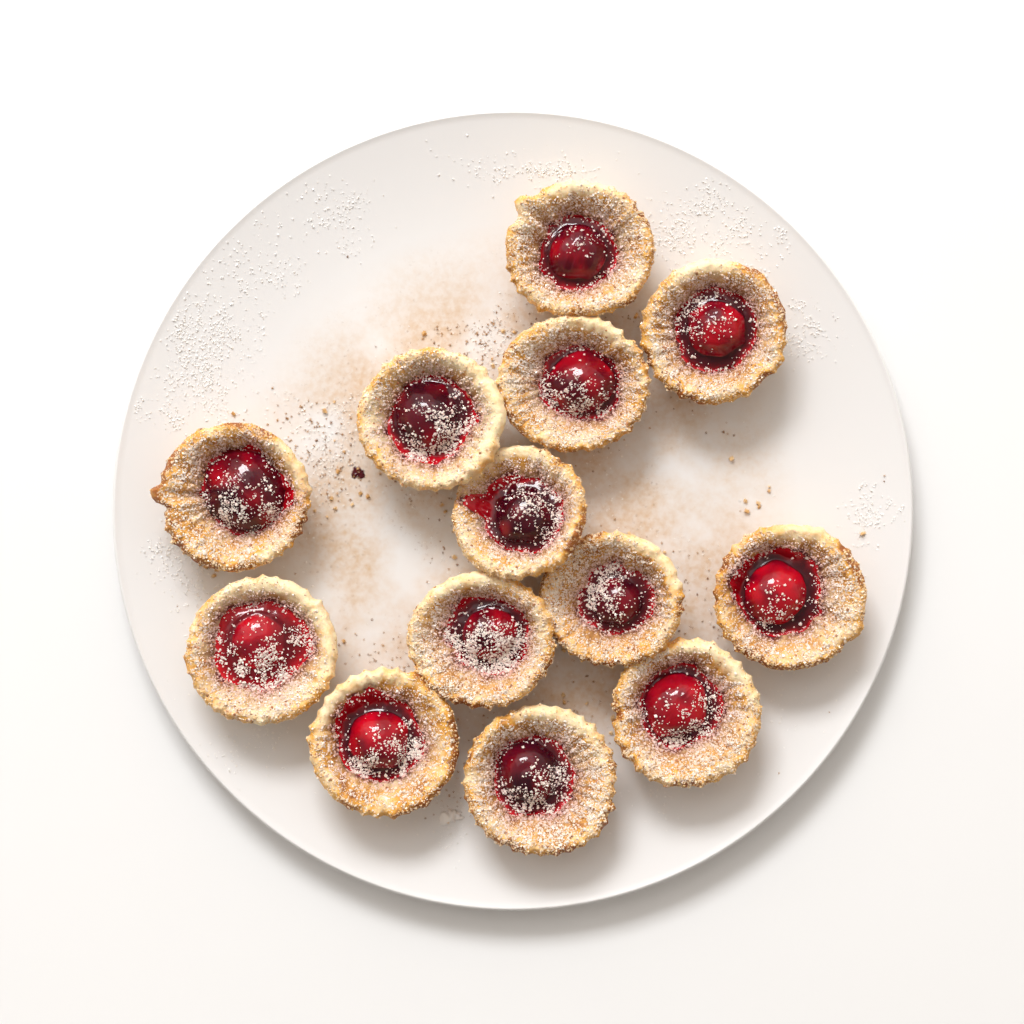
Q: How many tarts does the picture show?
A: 13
